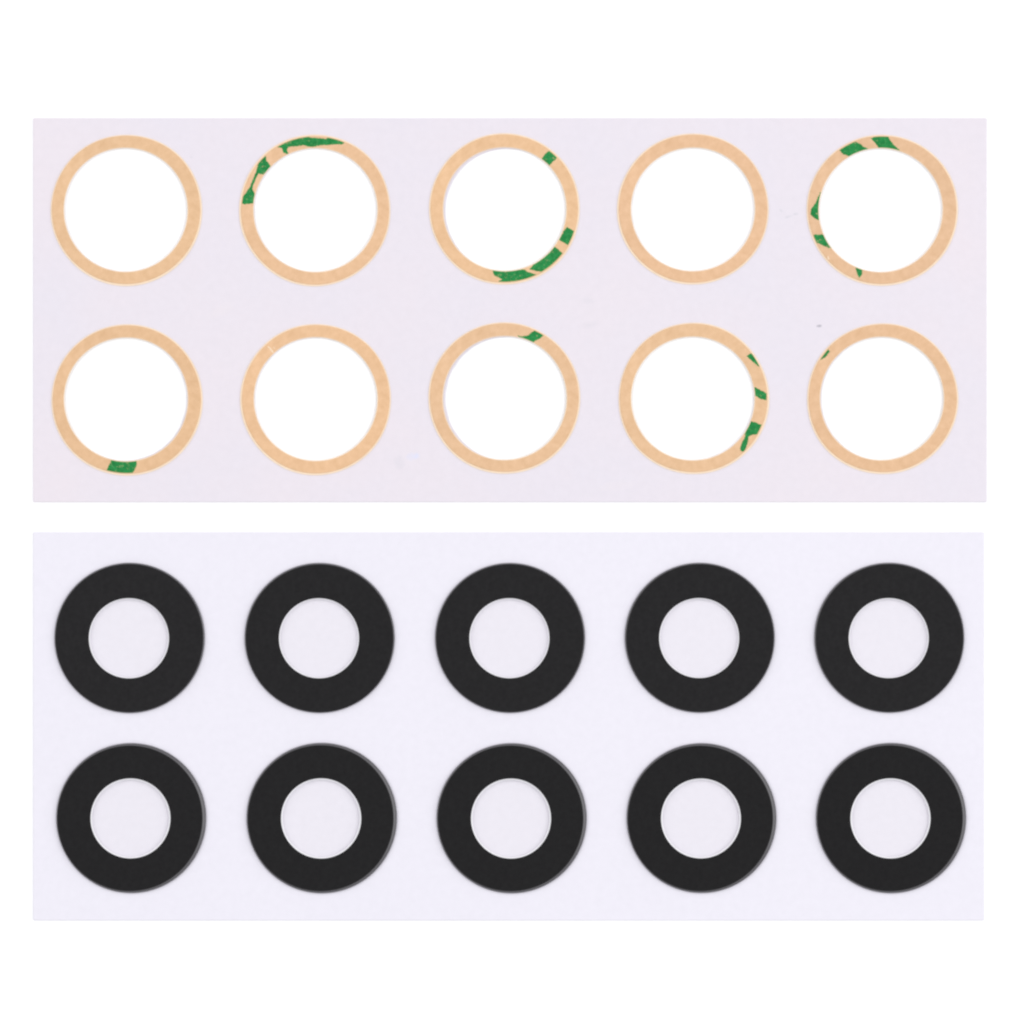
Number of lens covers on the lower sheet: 10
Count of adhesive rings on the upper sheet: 10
